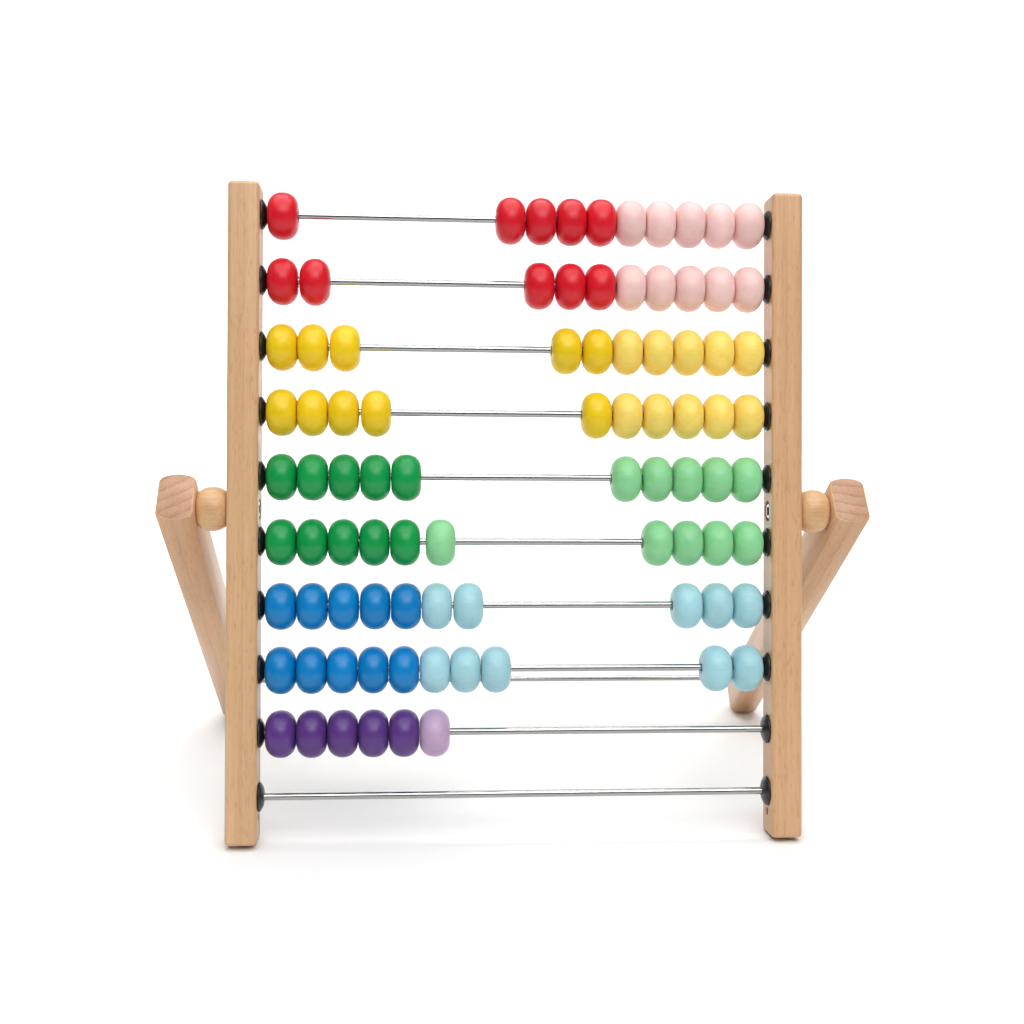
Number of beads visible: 86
